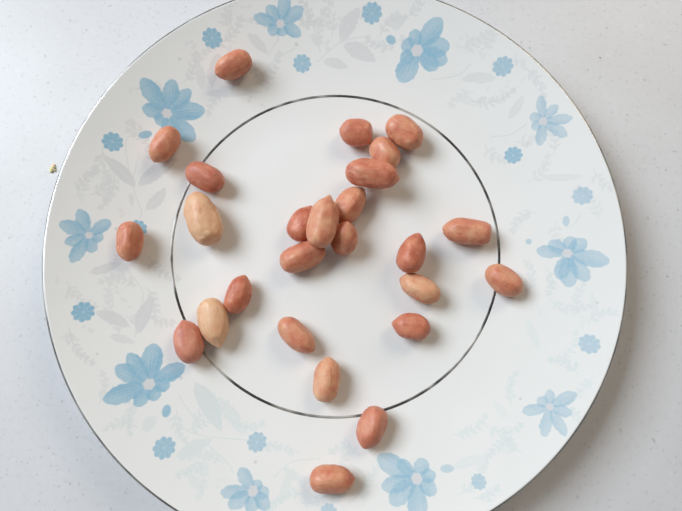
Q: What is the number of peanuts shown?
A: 26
